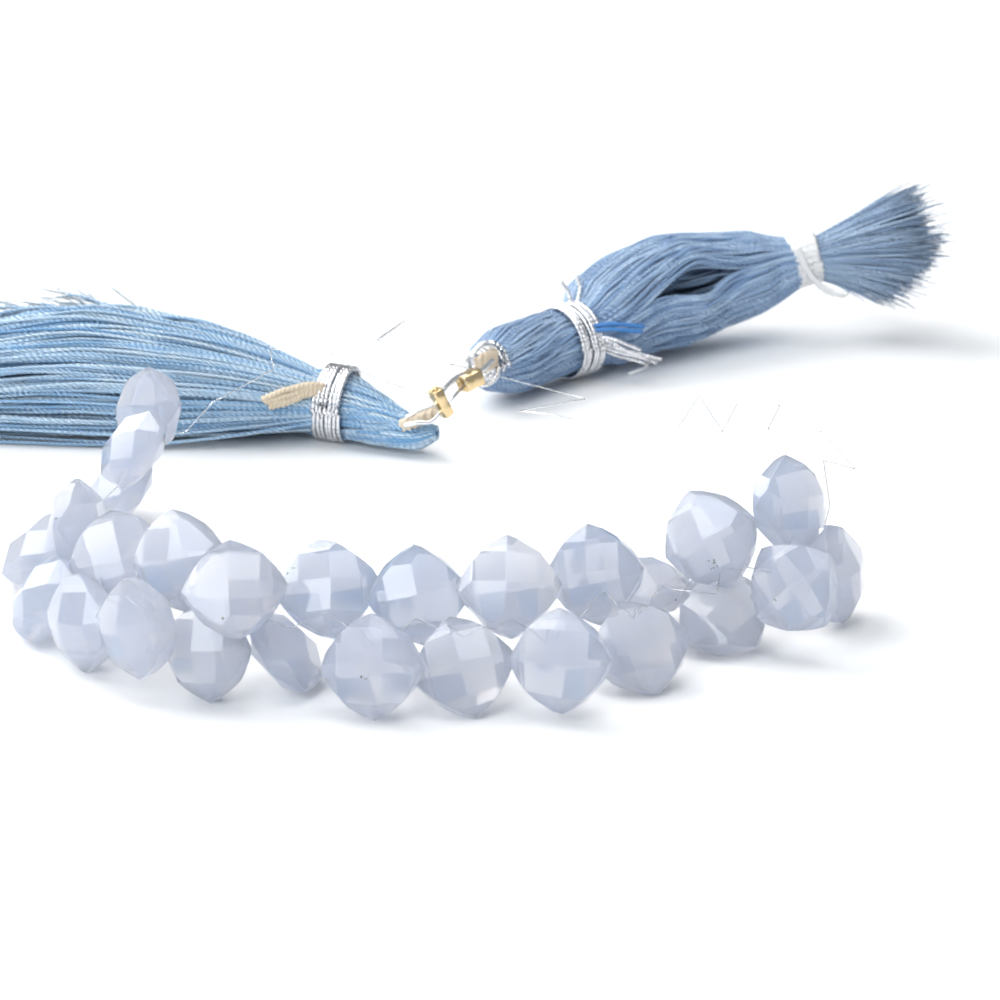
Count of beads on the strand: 27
